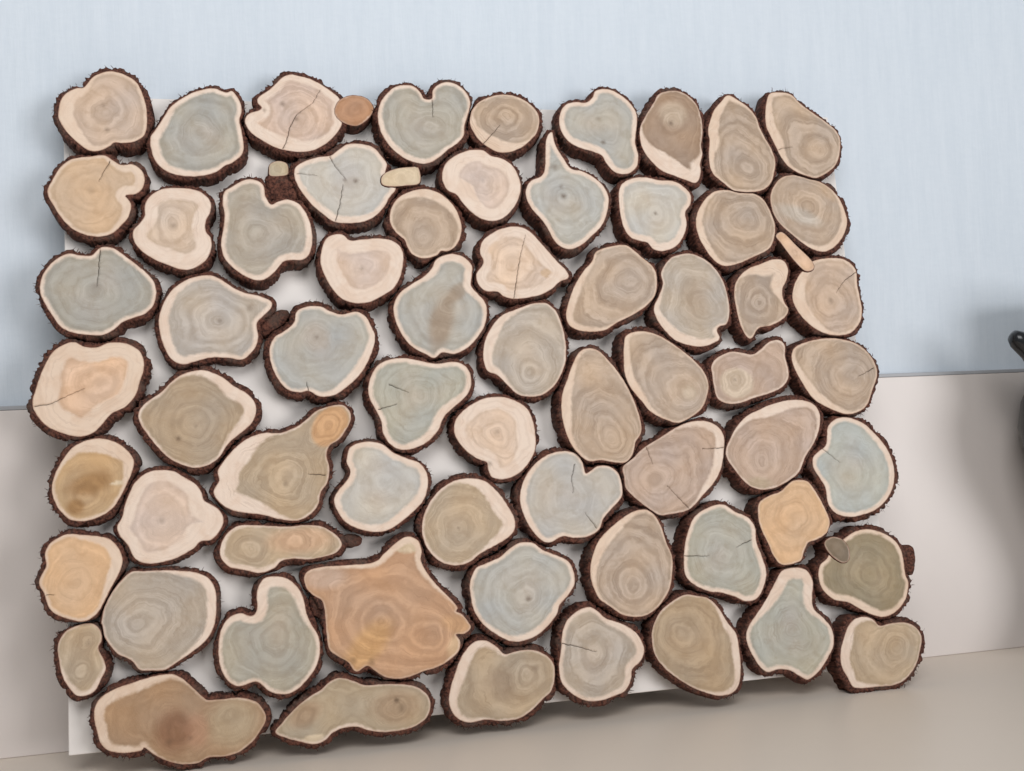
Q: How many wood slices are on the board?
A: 65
